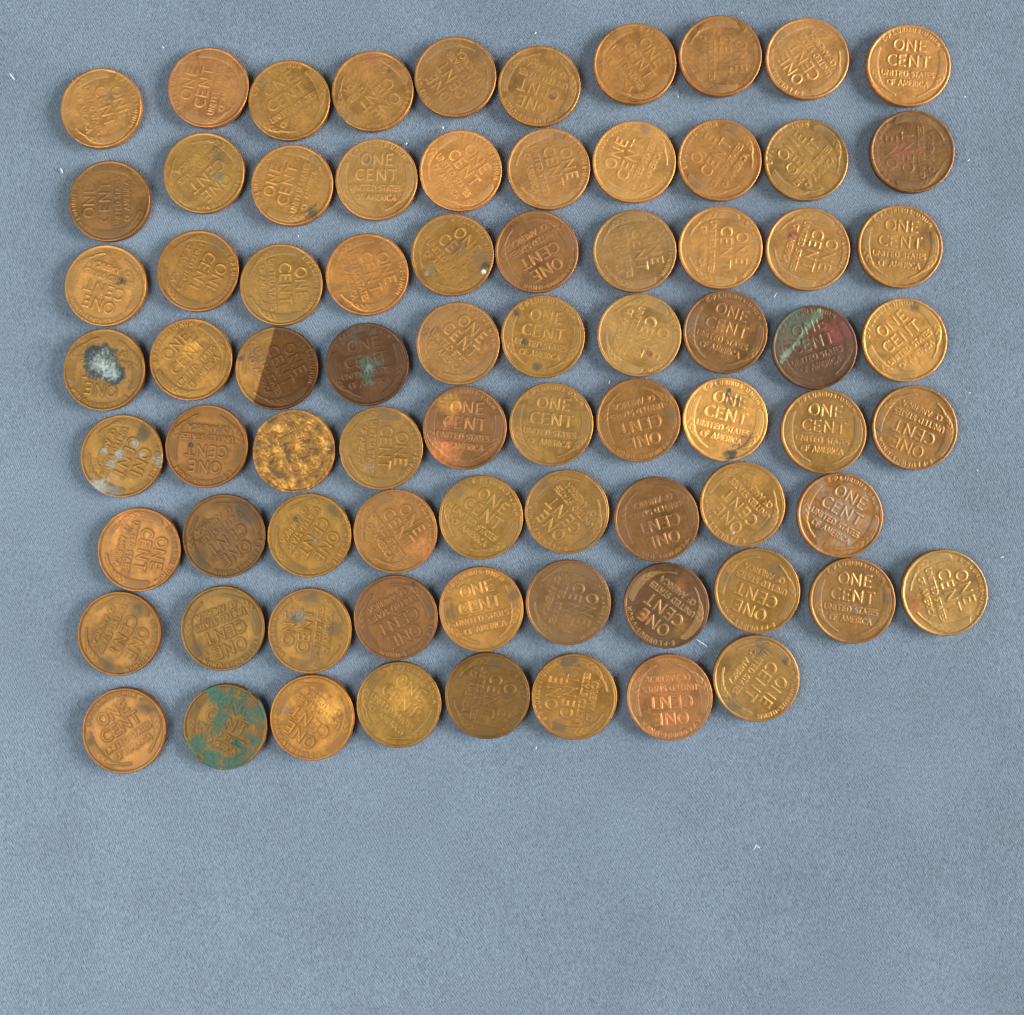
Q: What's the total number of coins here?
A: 77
